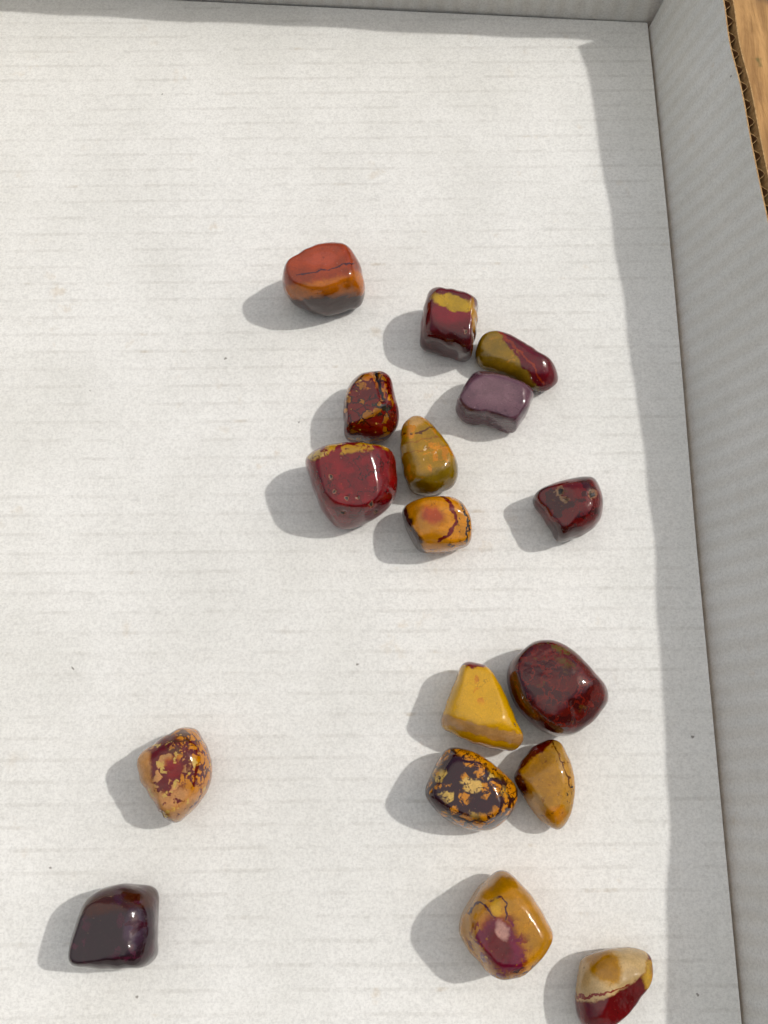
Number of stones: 17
